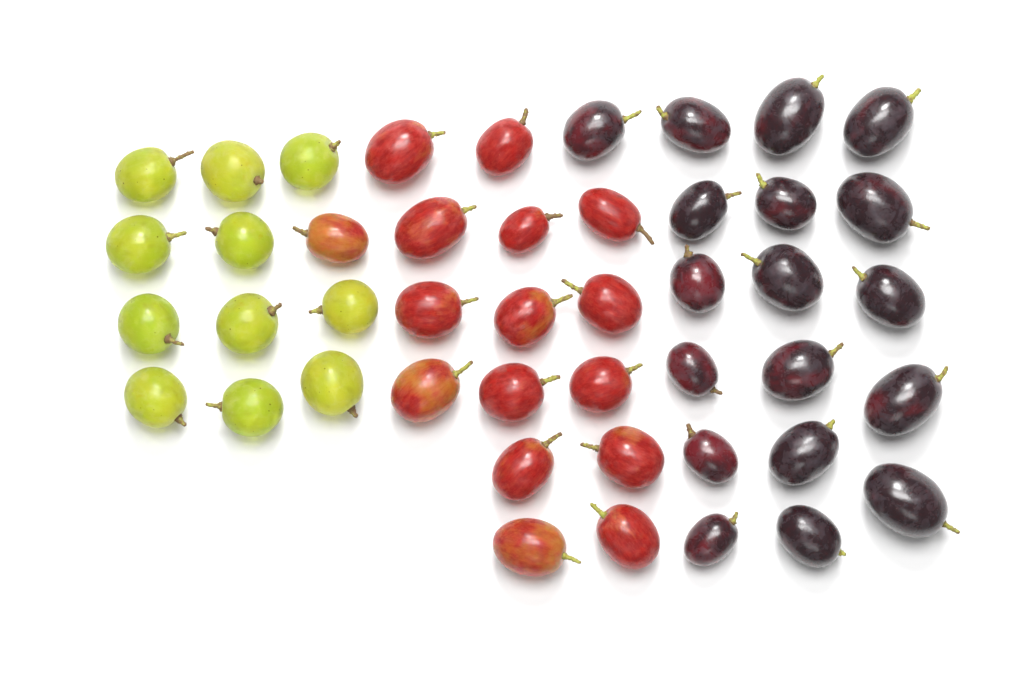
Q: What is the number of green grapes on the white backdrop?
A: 11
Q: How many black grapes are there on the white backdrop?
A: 18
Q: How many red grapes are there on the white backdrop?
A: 16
